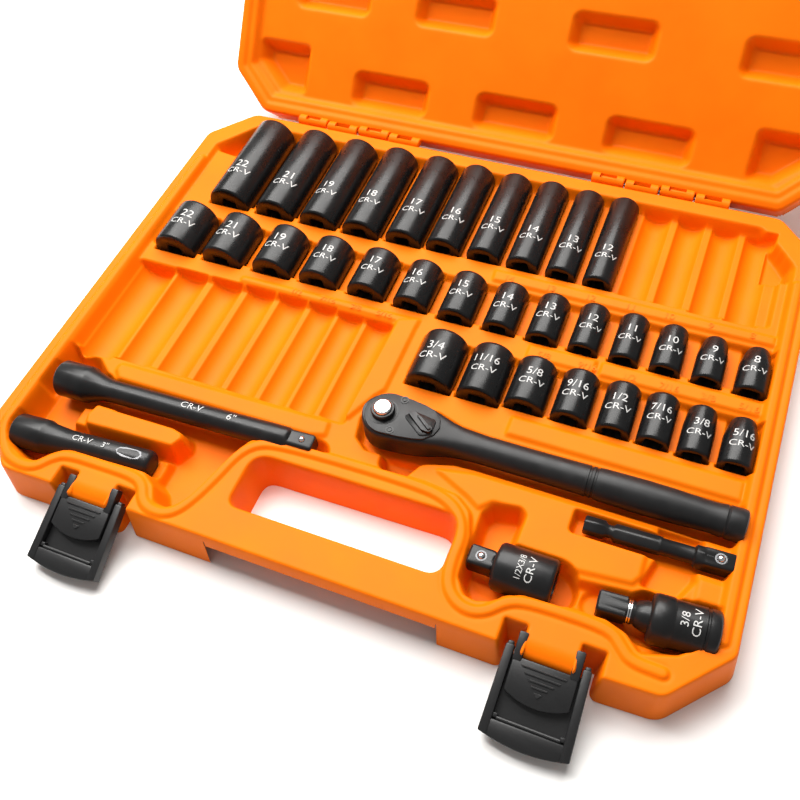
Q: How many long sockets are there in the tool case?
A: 10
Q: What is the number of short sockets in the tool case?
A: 22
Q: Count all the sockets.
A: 32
